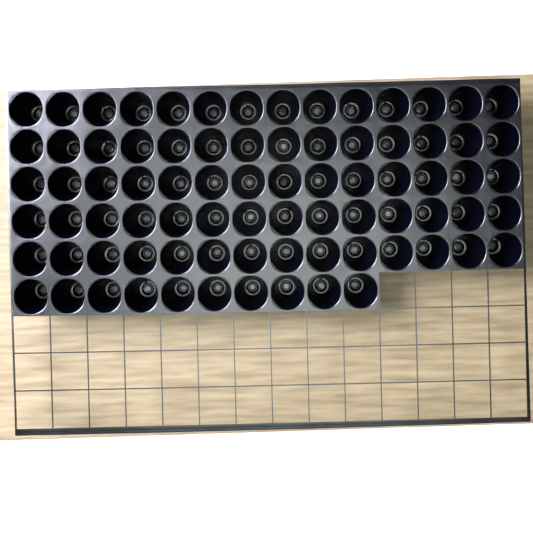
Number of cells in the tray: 80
